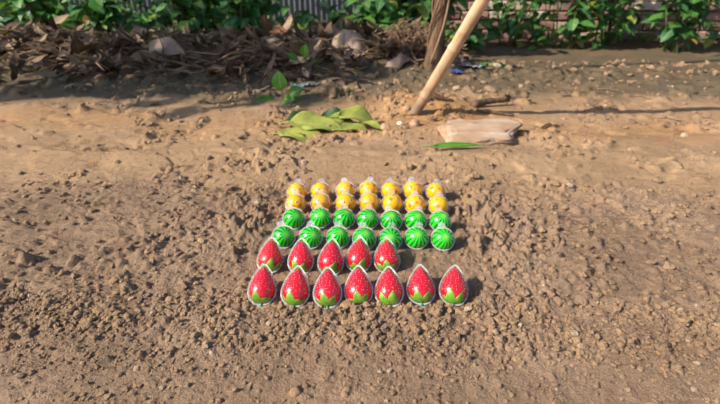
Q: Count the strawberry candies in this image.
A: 12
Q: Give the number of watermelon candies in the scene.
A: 14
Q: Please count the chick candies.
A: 14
